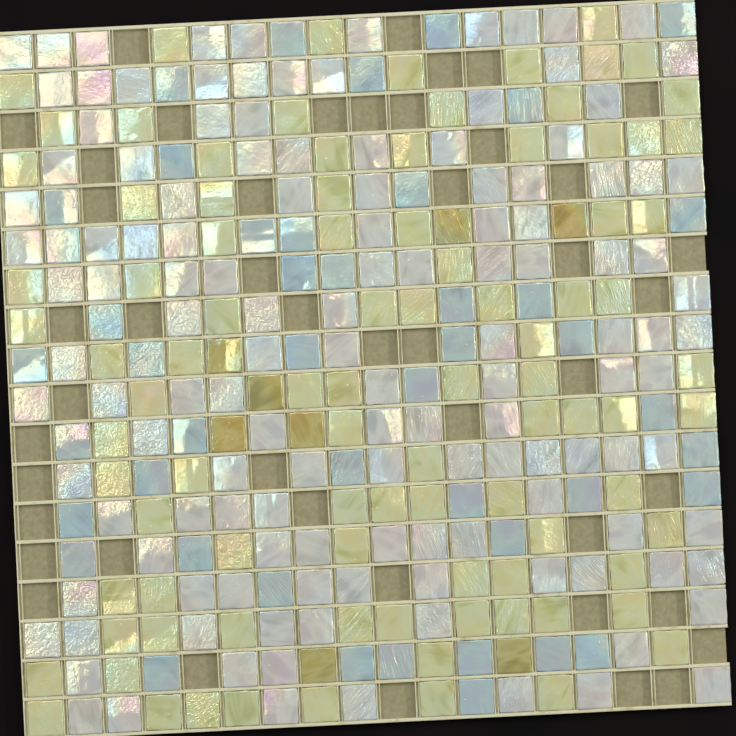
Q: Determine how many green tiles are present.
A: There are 93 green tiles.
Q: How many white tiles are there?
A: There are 131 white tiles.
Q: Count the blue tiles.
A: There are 46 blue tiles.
